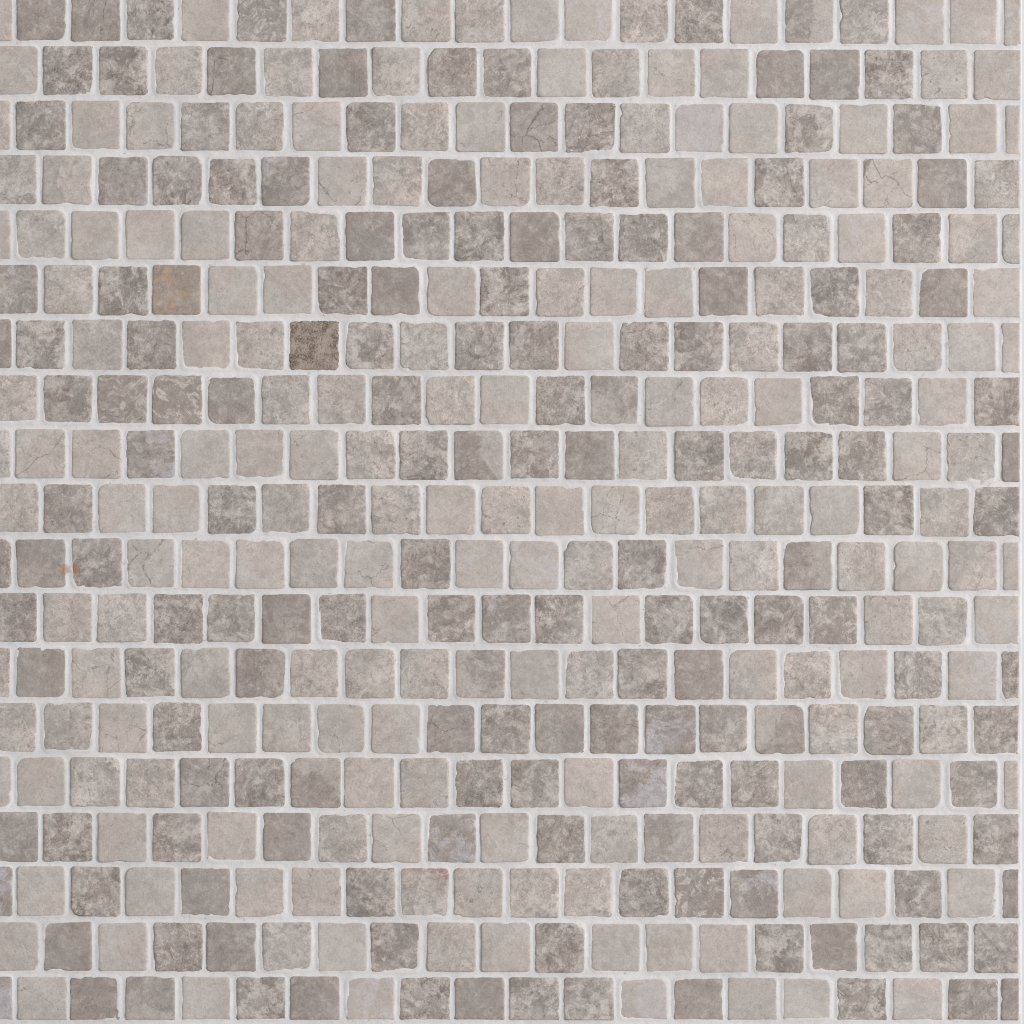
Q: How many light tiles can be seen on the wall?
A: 199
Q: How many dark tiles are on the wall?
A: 172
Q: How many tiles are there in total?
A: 371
